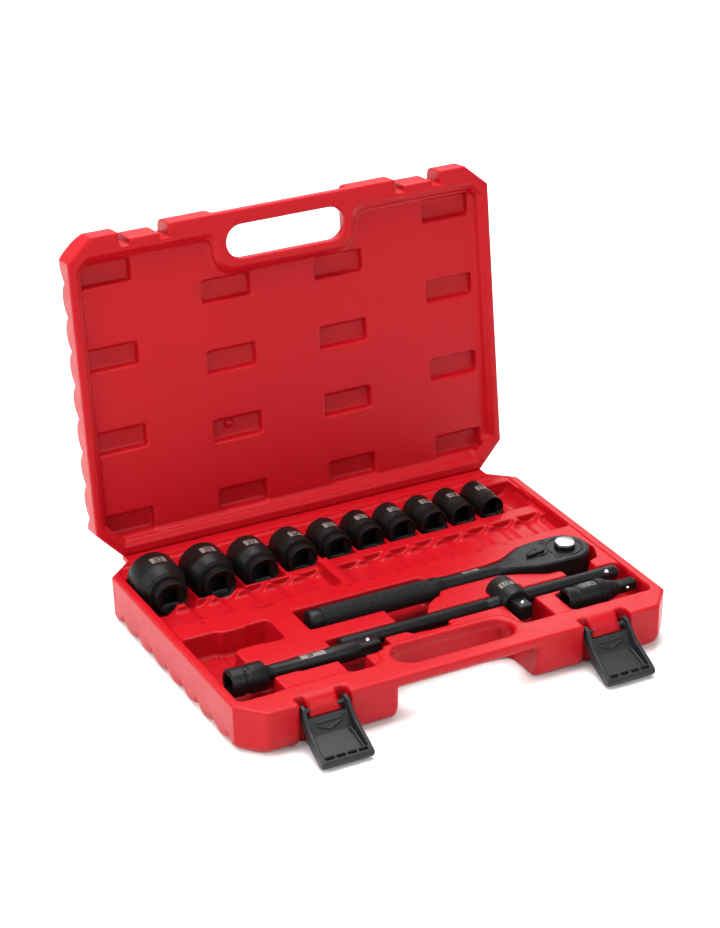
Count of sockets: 10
